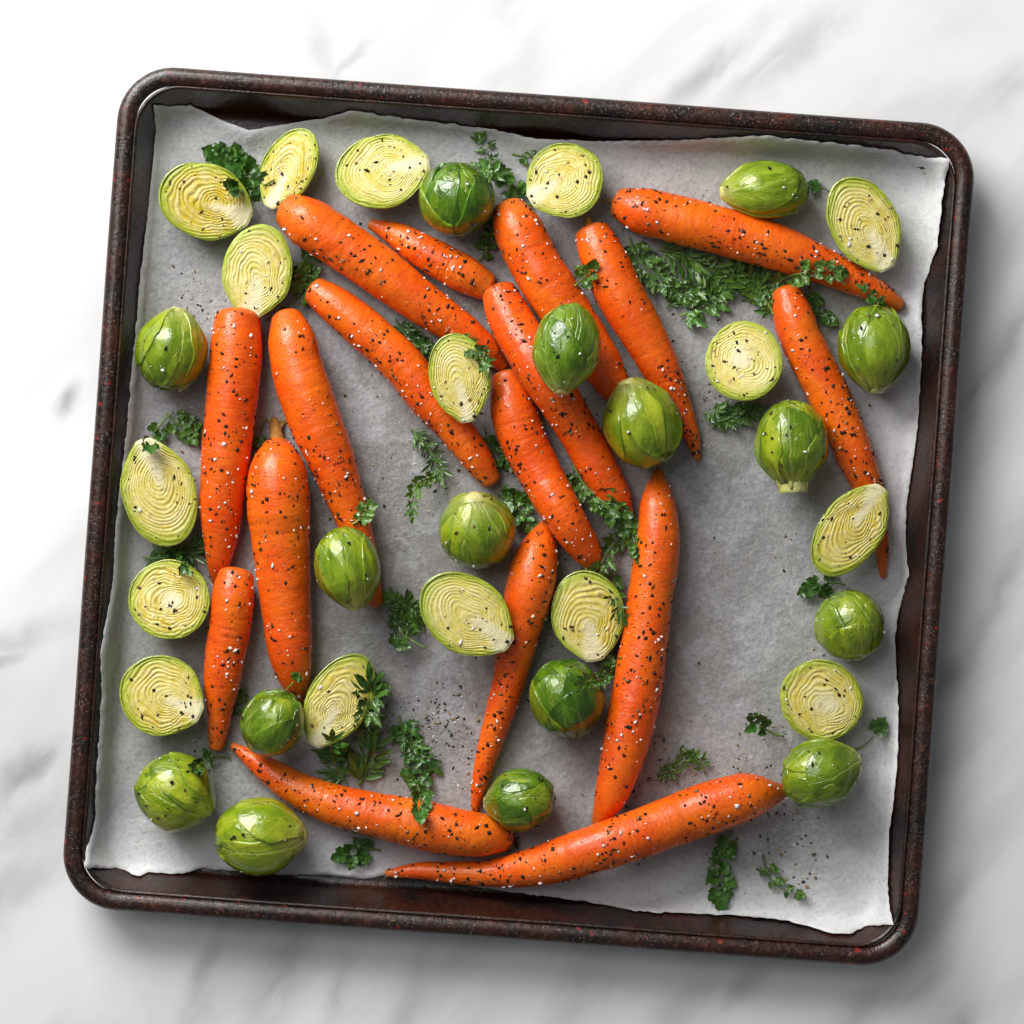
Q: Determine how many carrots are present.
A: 17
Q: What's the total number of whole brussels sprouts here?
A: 16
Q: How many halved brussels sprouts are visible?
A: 16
